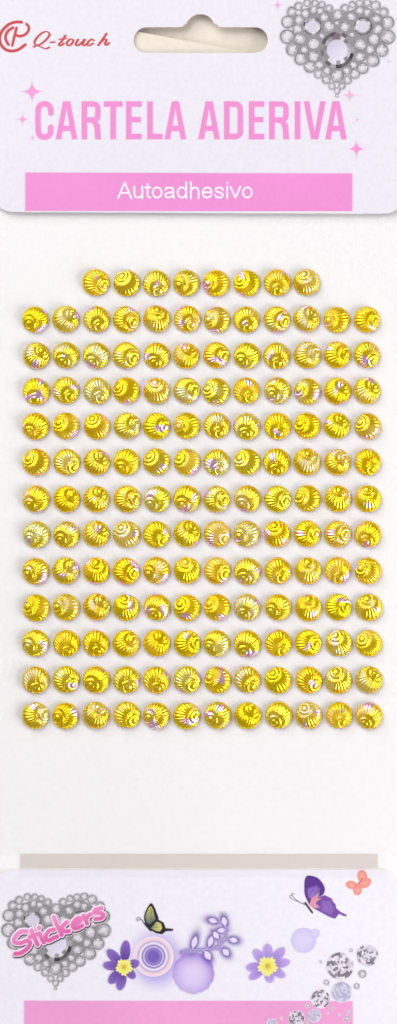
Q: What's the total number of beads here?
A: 152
